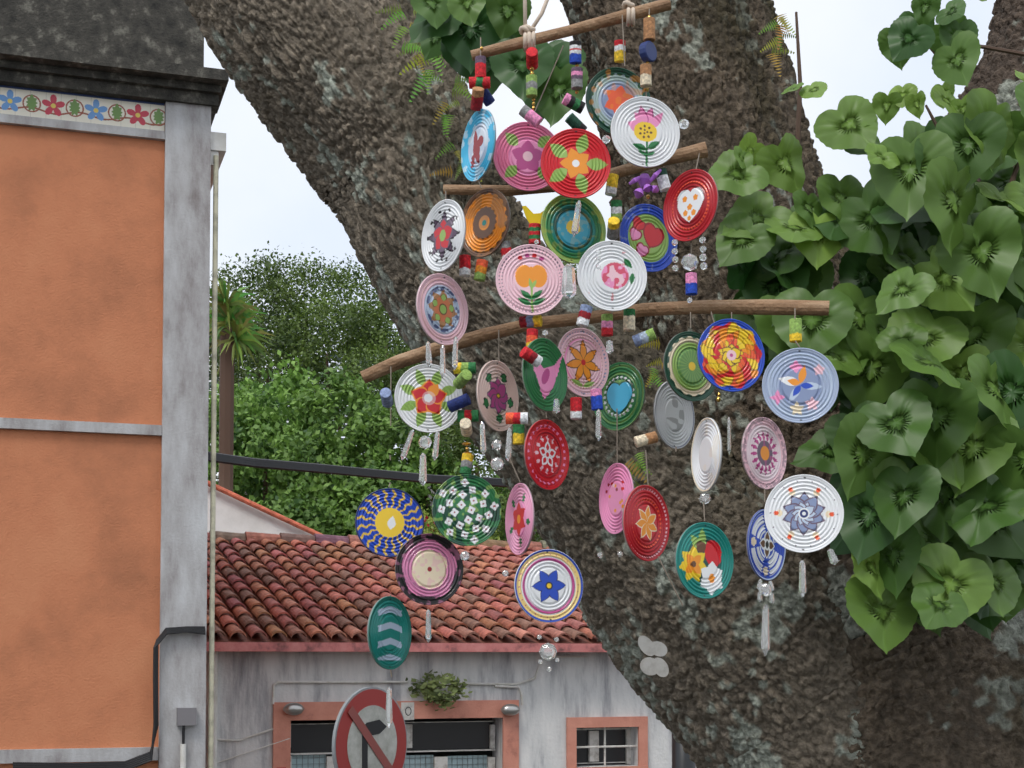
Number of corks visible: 43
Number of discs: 36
